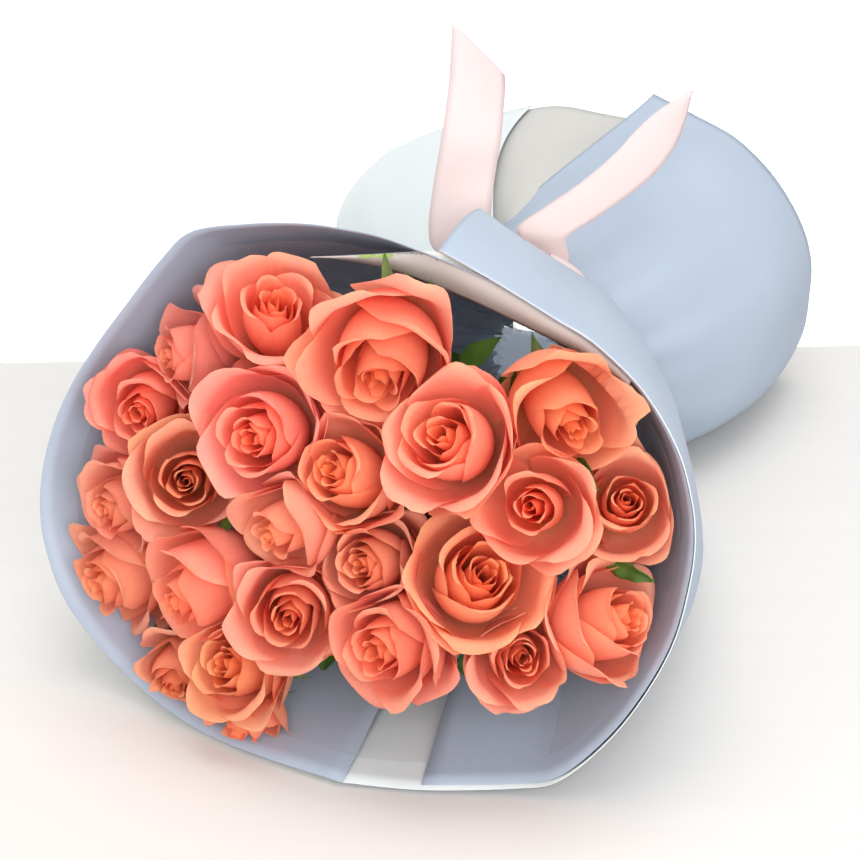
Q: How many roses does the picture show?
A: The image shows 24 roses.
